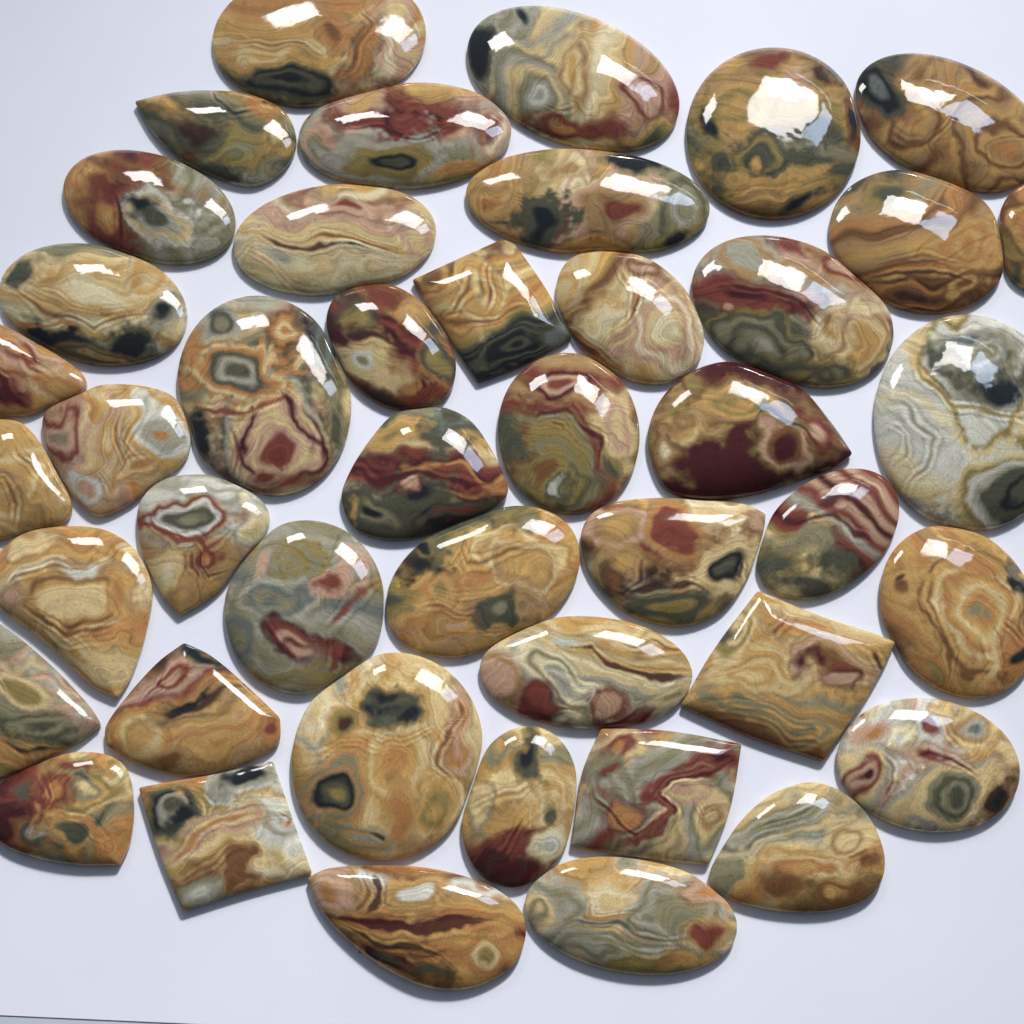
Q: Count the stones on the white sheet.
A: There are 44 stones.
